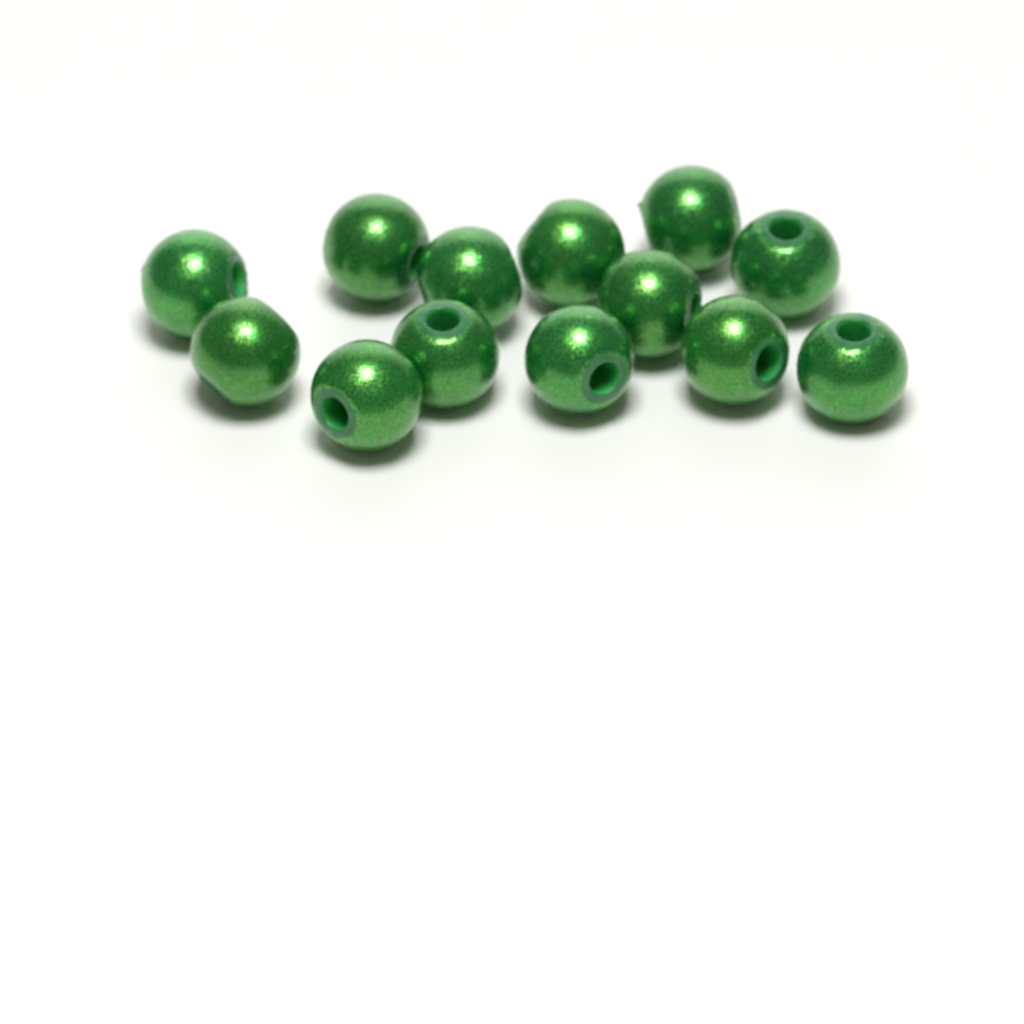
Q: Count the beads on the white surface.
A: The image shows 13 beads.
